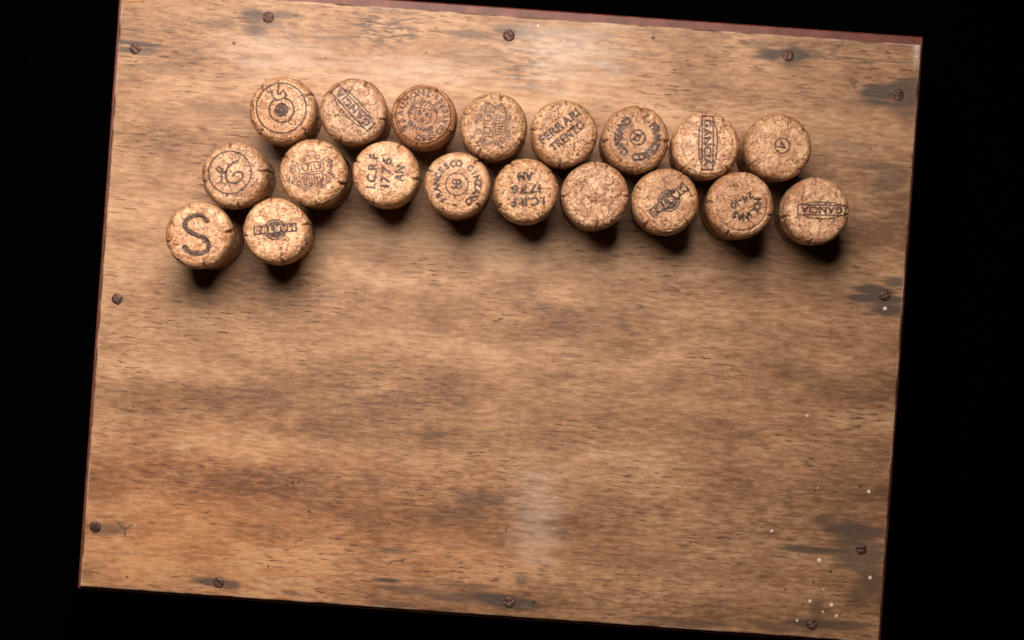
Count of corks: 19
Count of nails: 12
